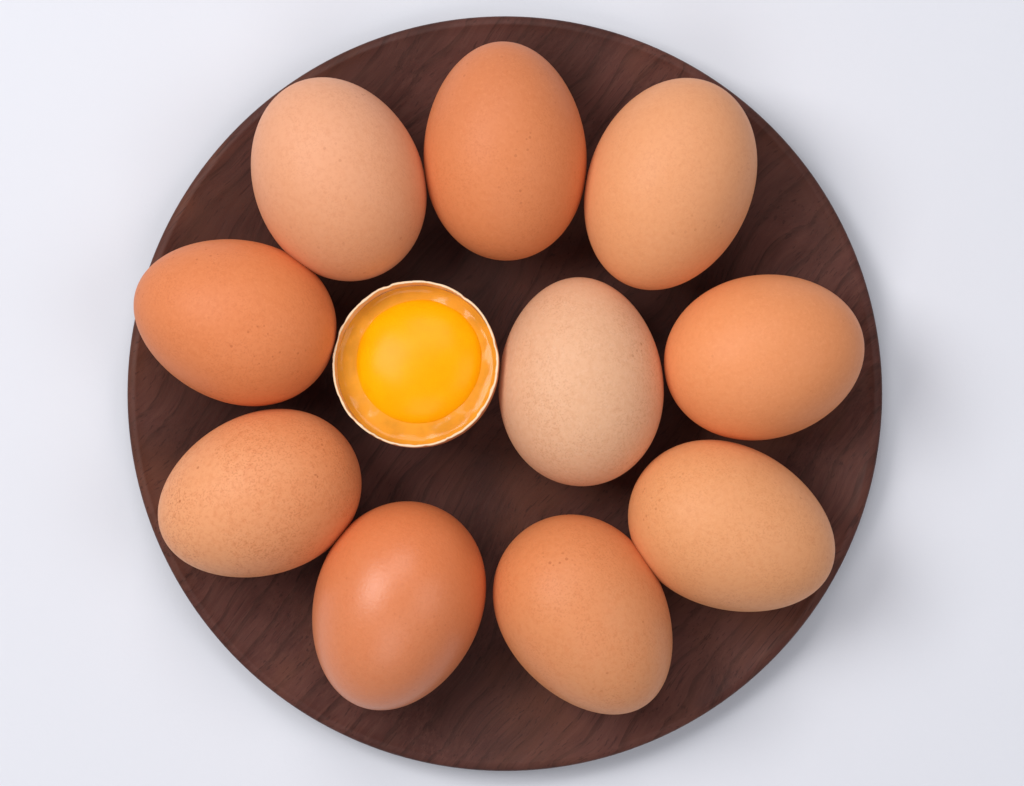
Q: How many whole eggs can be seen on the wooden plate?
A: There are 10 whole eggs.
